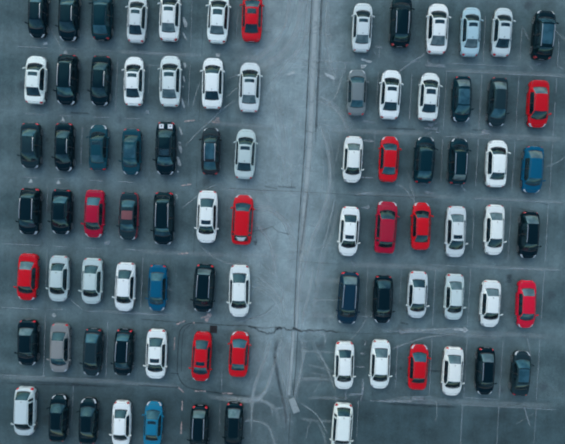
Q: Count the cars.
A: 86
